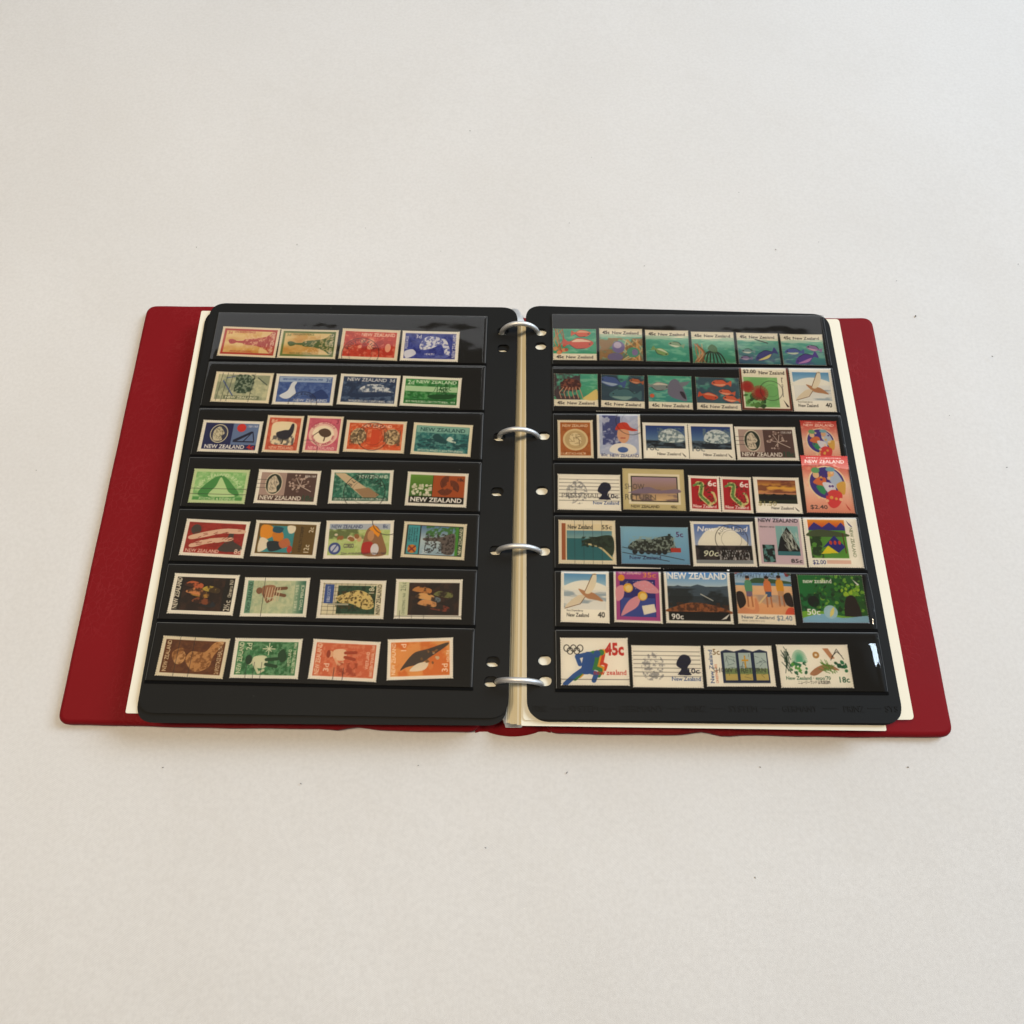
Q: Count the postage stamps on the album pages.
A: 67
